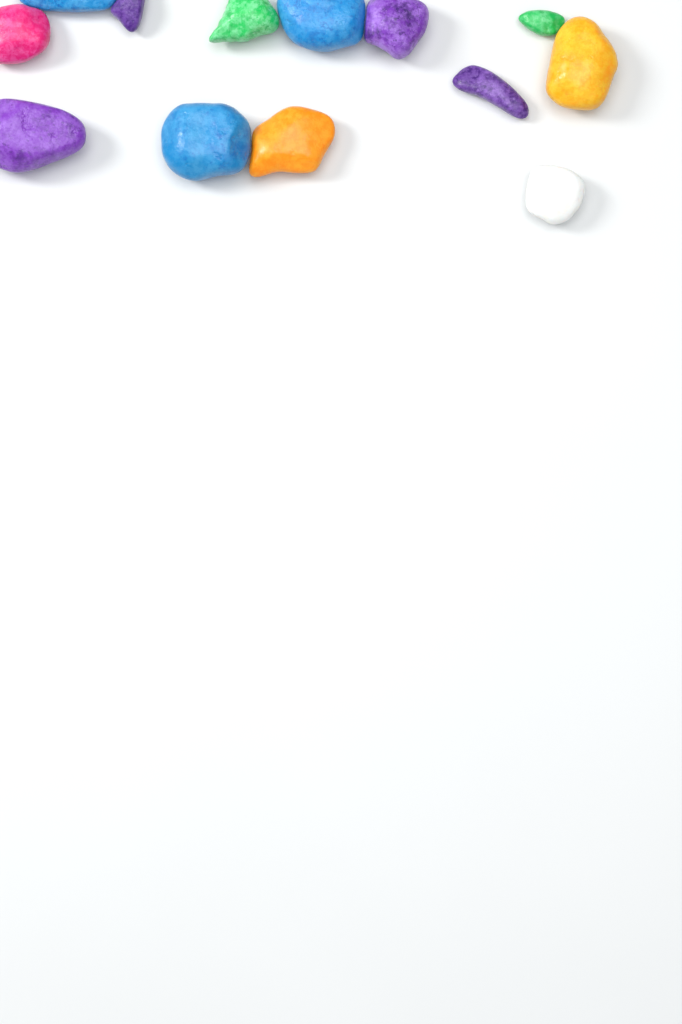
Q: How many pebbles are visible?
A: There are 13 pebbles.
